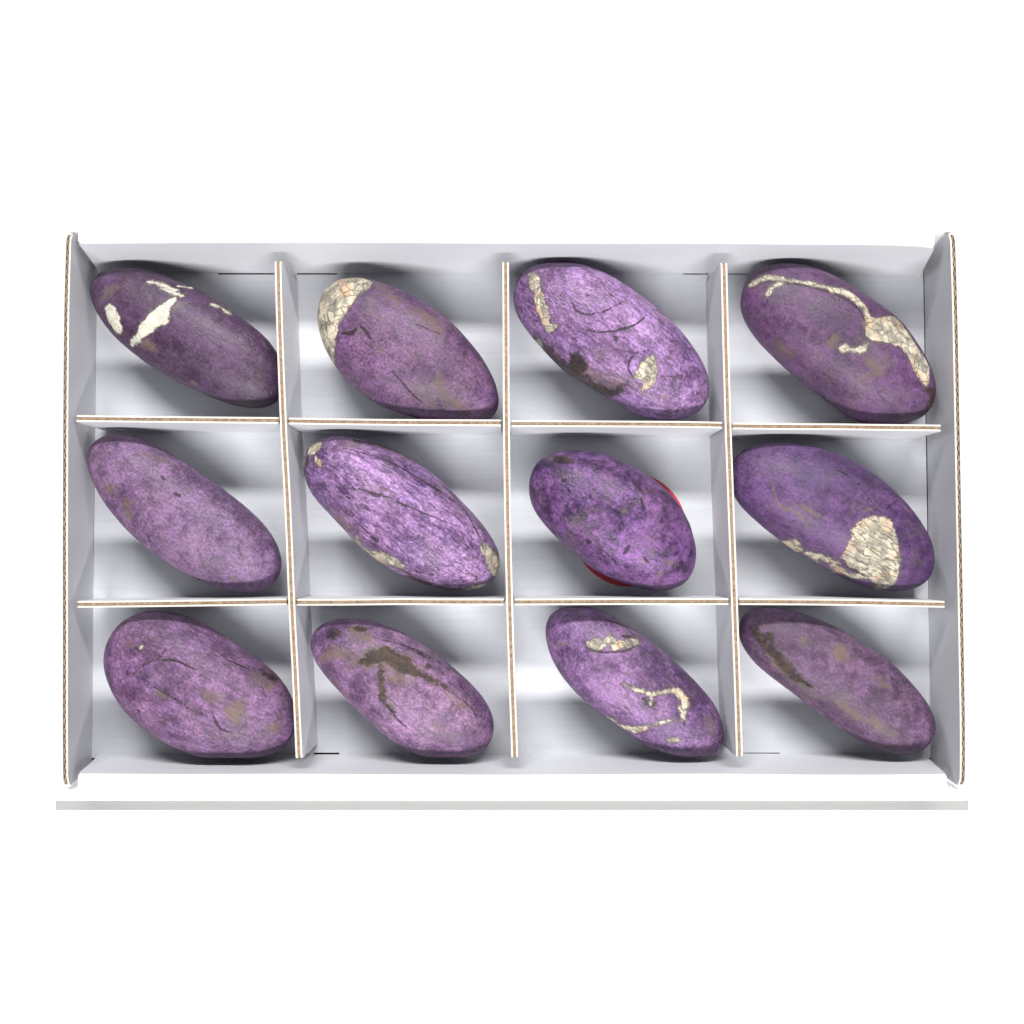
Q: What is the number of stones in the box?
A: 12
